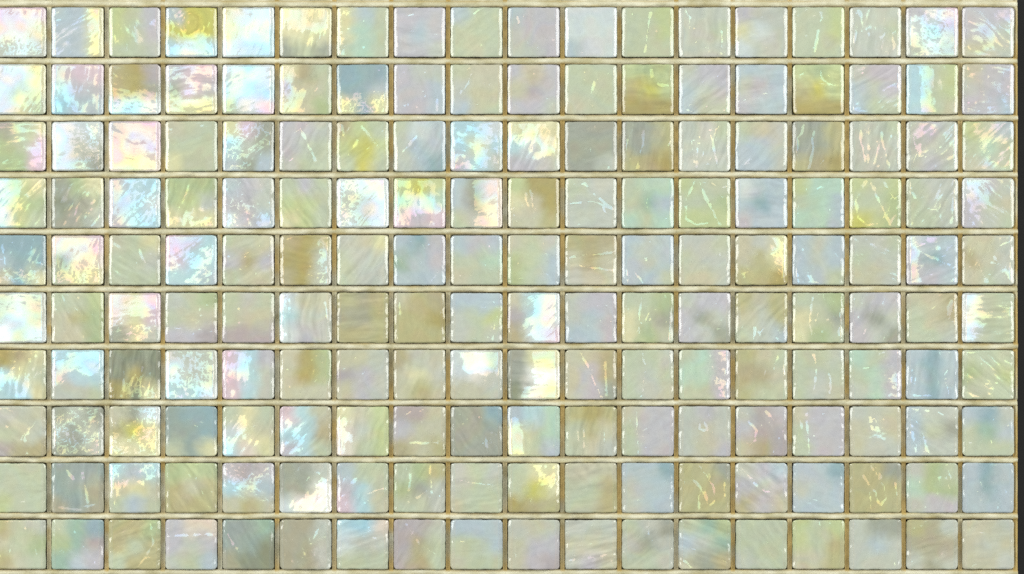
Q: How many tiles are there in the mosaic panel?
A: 180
